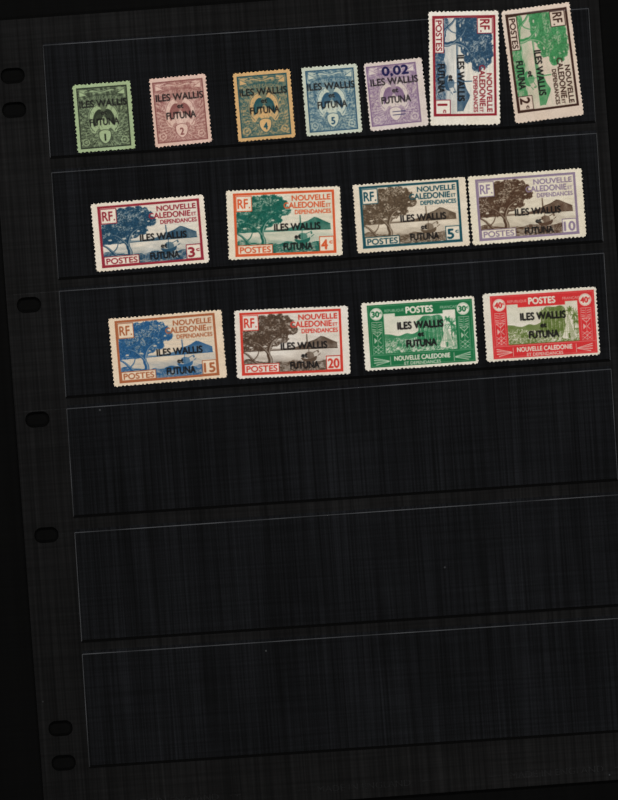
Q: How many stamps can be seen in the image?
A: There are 15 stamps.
